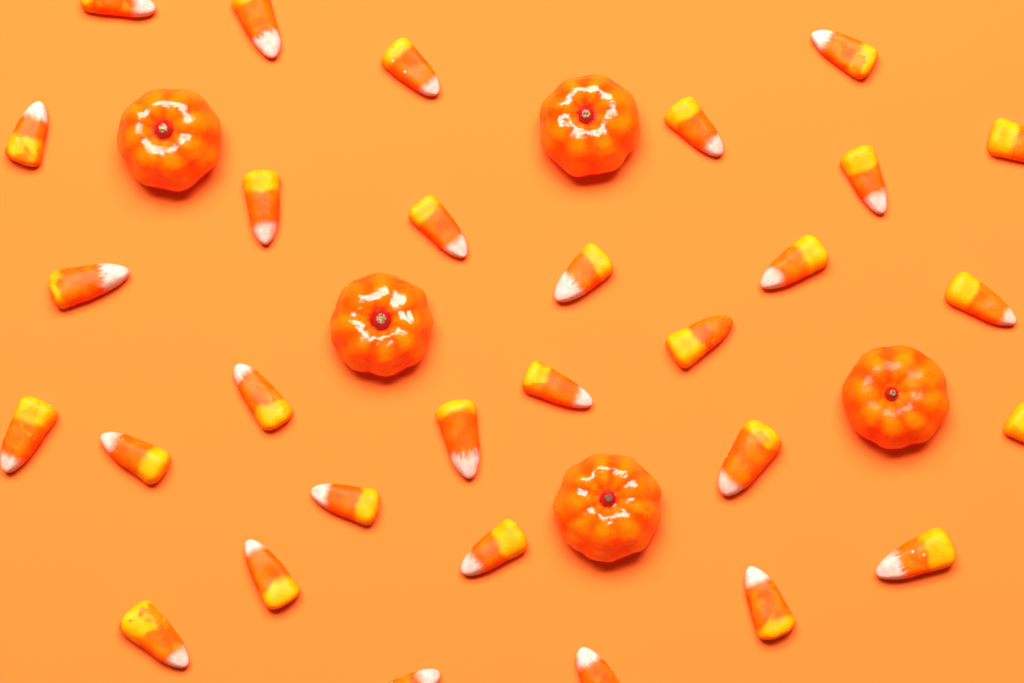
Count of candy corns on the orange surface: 30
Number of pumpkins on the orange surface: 5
